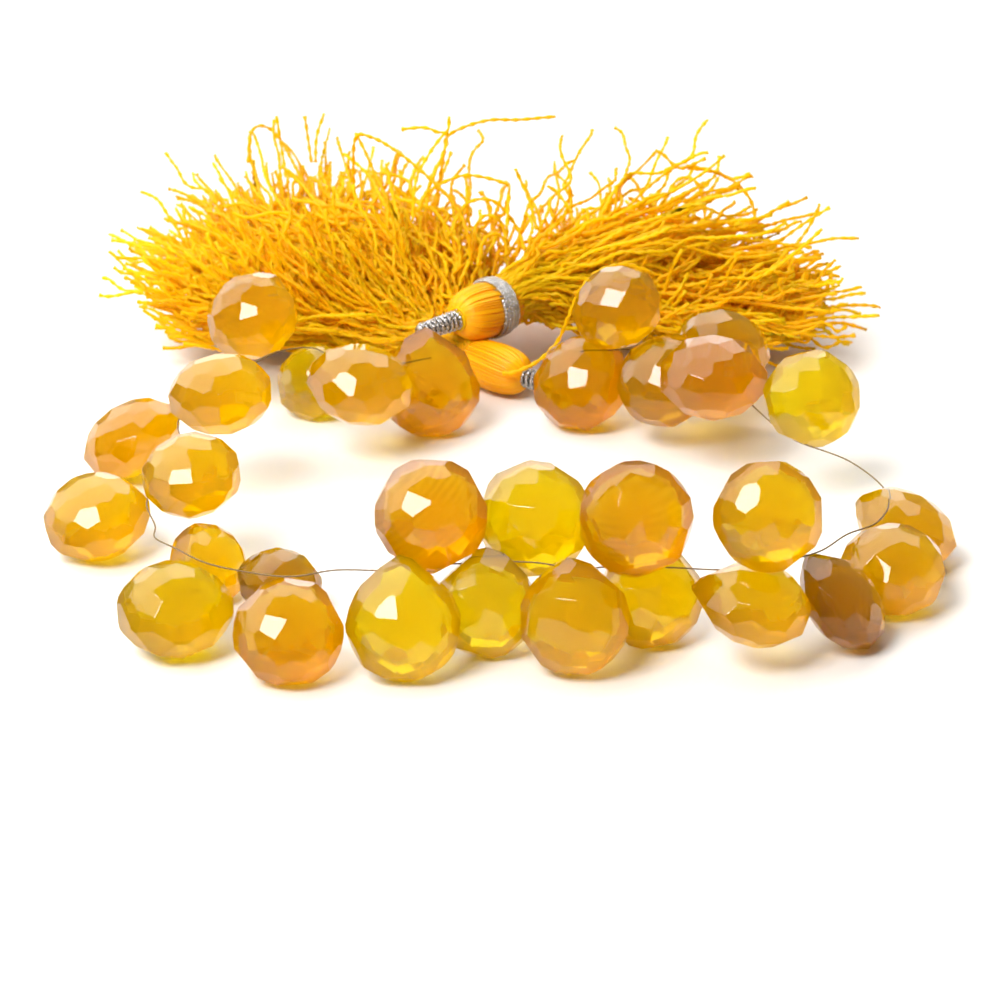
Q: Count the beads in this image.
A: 30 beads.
